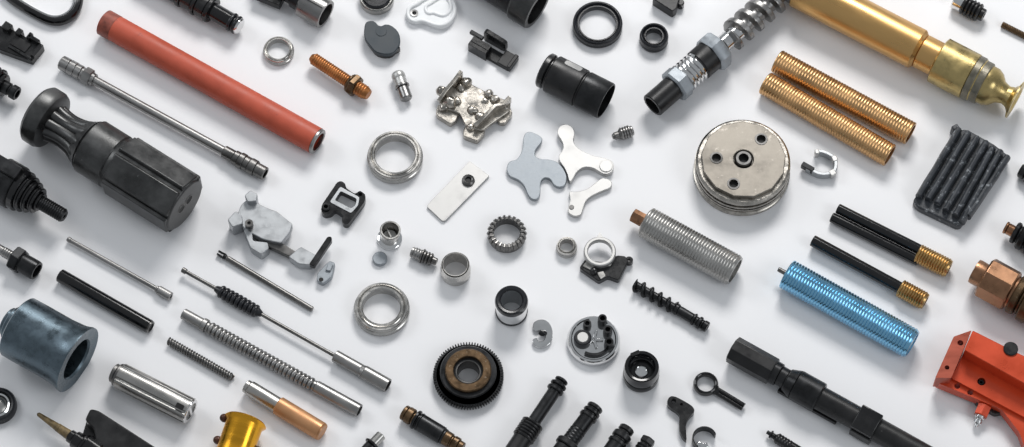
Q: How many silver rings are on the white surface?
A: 5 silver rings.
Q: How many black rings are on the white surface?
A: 2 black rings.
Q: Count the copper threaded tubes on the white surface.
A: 2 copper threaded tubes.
